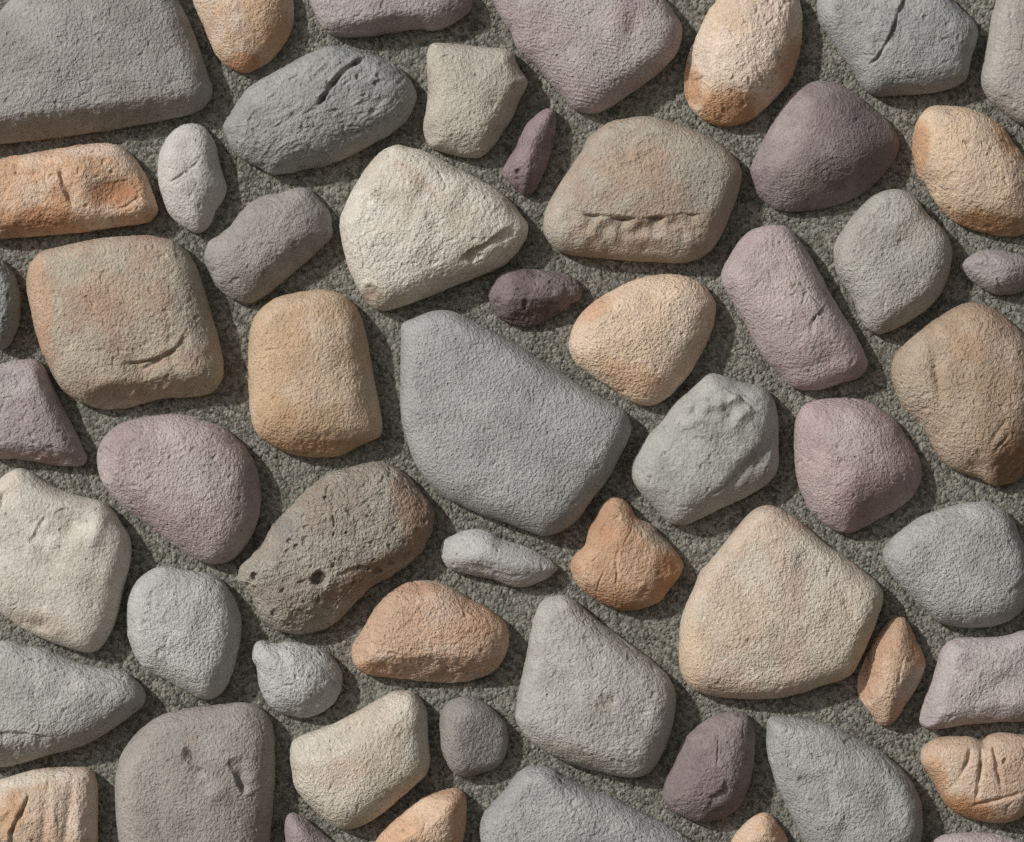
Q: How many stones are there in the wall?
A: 56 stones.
